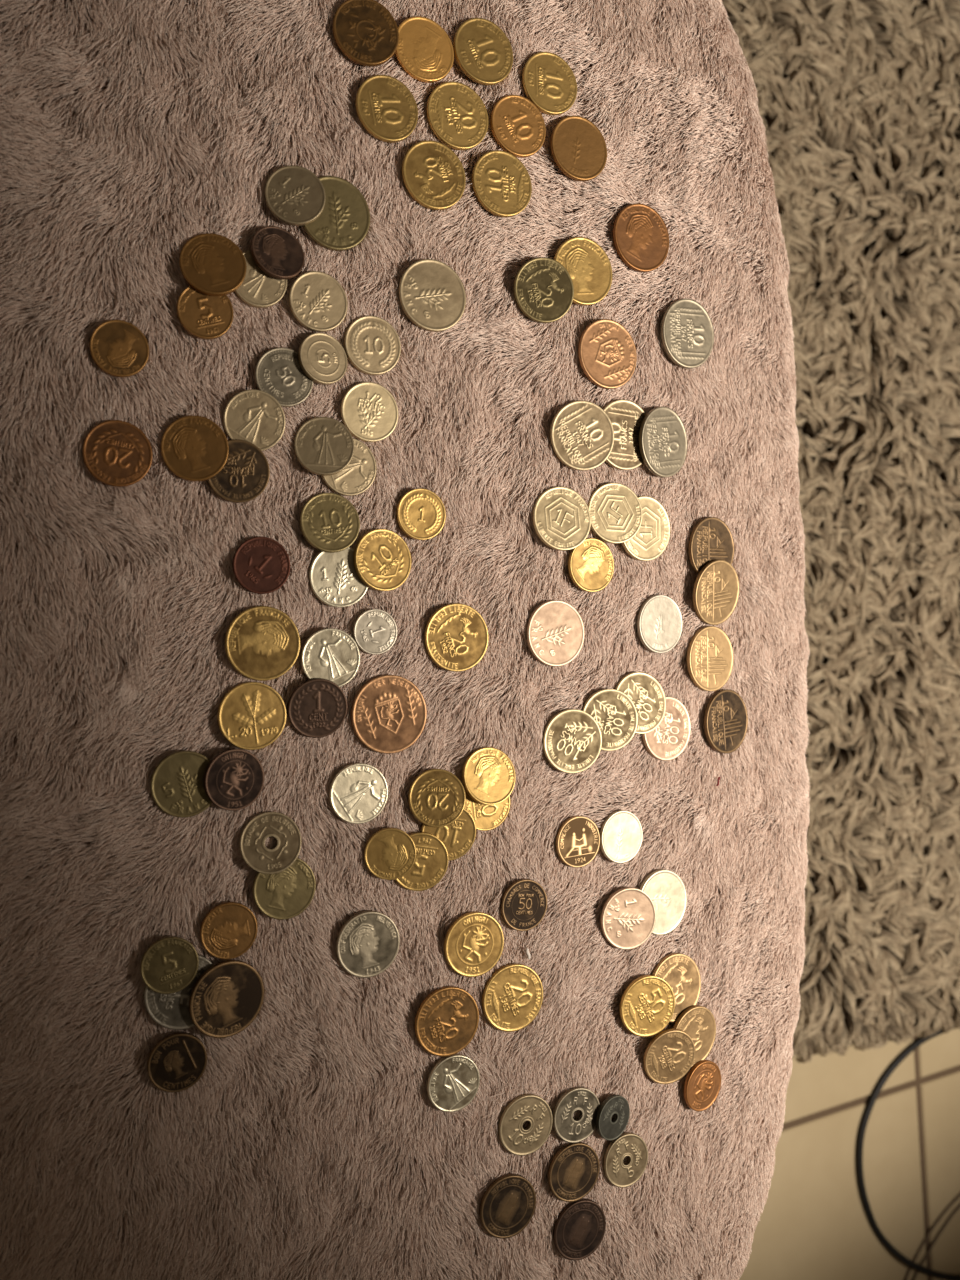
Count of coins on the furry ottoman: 101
